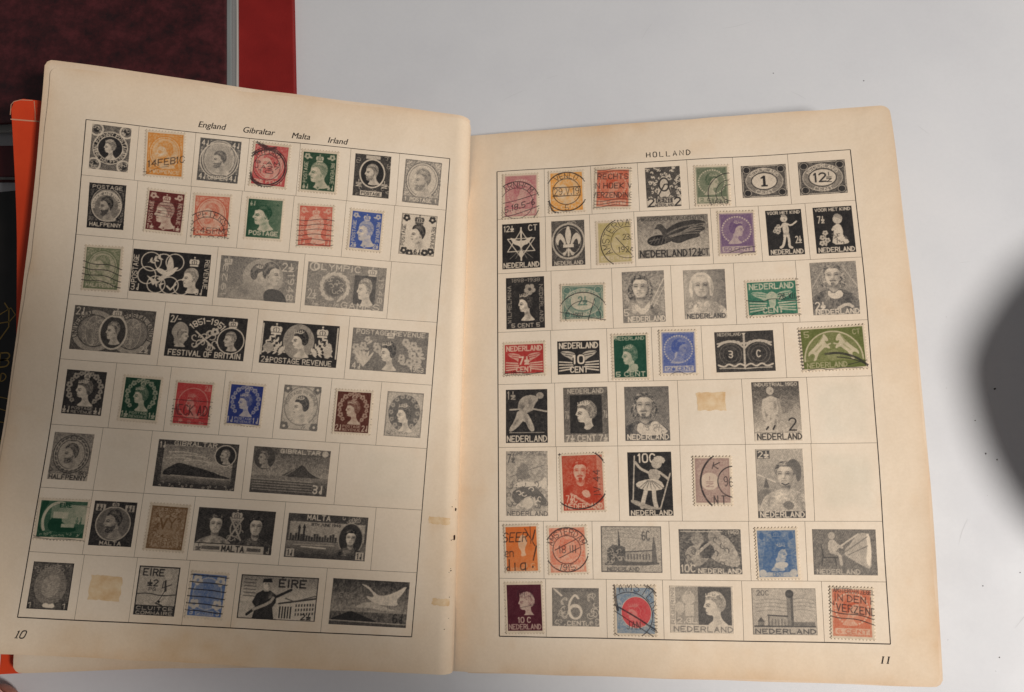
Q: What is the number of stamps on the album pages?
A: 89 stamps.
